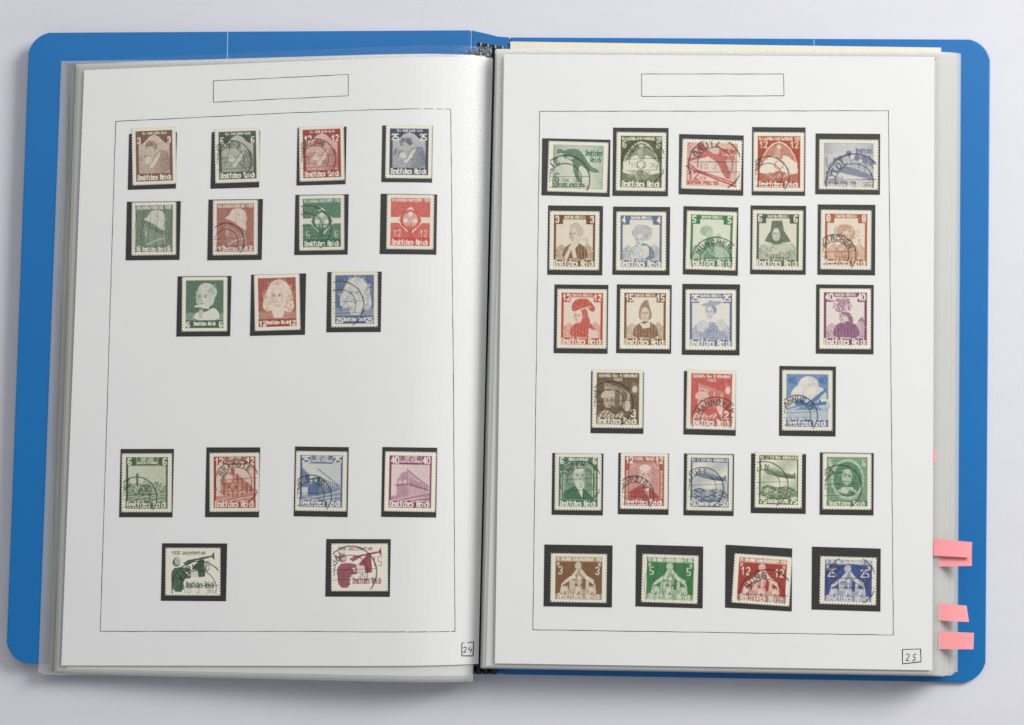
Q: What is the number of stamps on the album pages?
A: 43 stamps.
